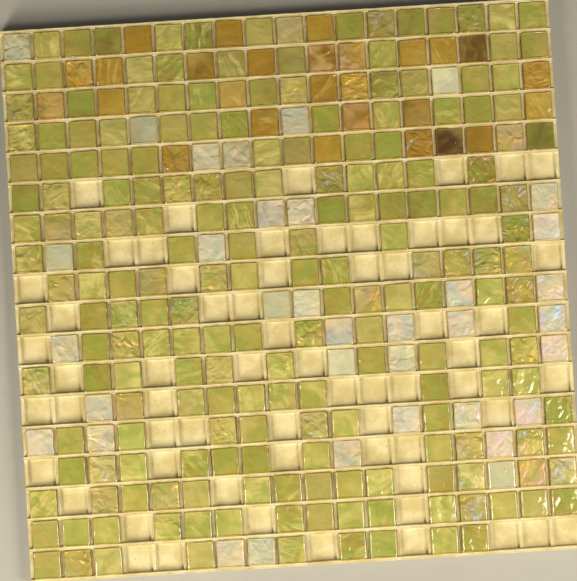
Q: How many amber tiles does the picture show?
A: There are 27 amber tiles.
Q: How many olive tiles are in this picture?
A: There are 199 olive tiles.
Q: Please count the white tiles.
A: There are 35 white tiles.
